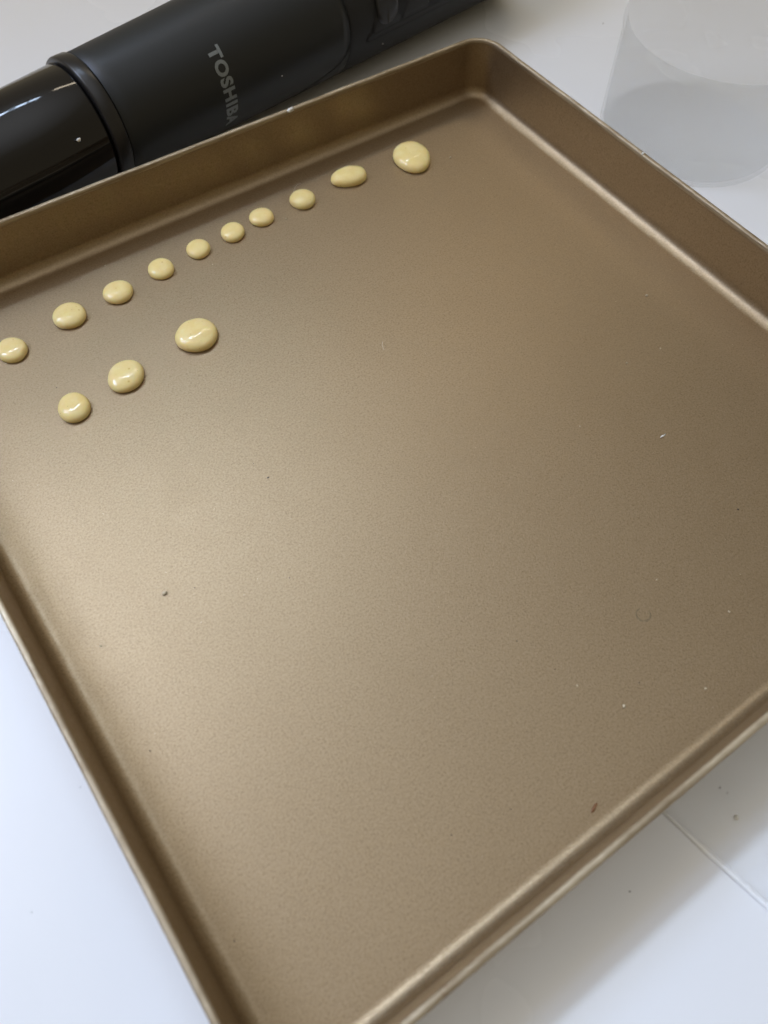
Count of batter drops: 13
